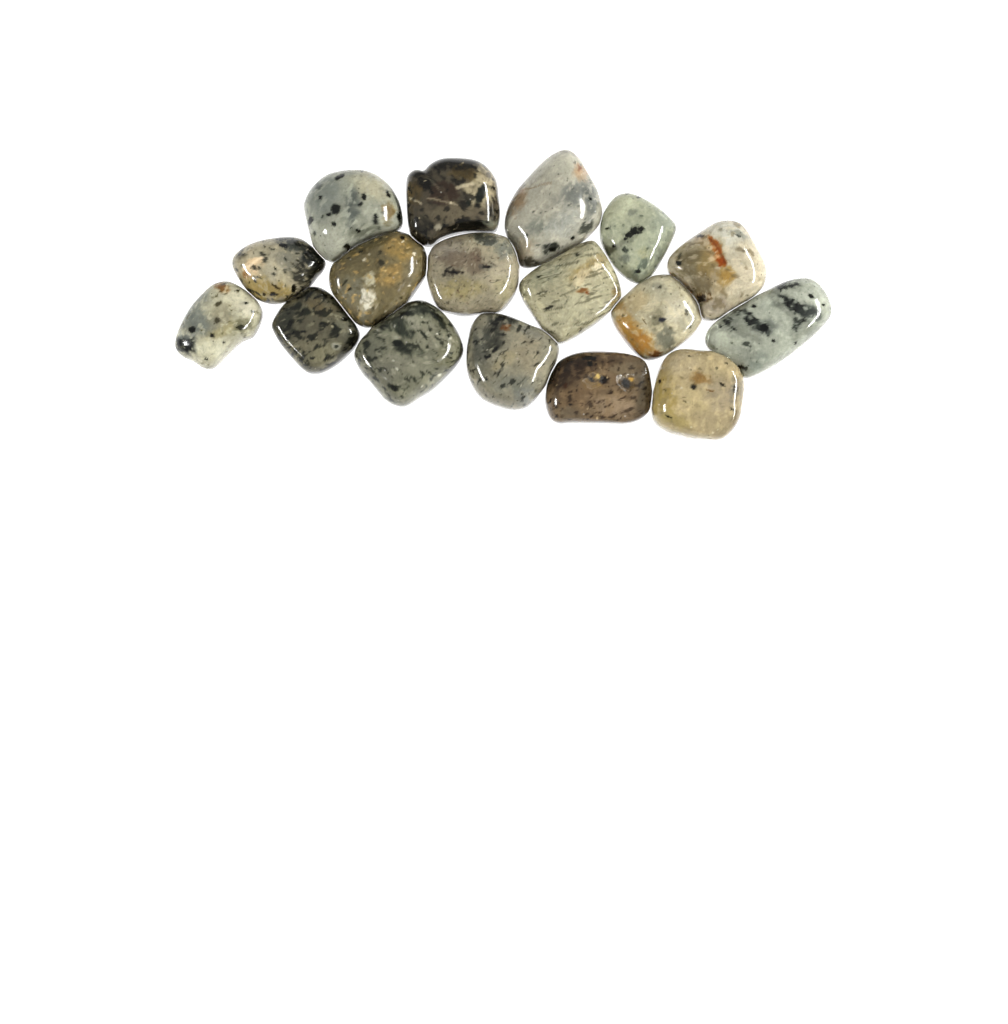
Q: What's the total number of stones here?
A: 17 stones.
